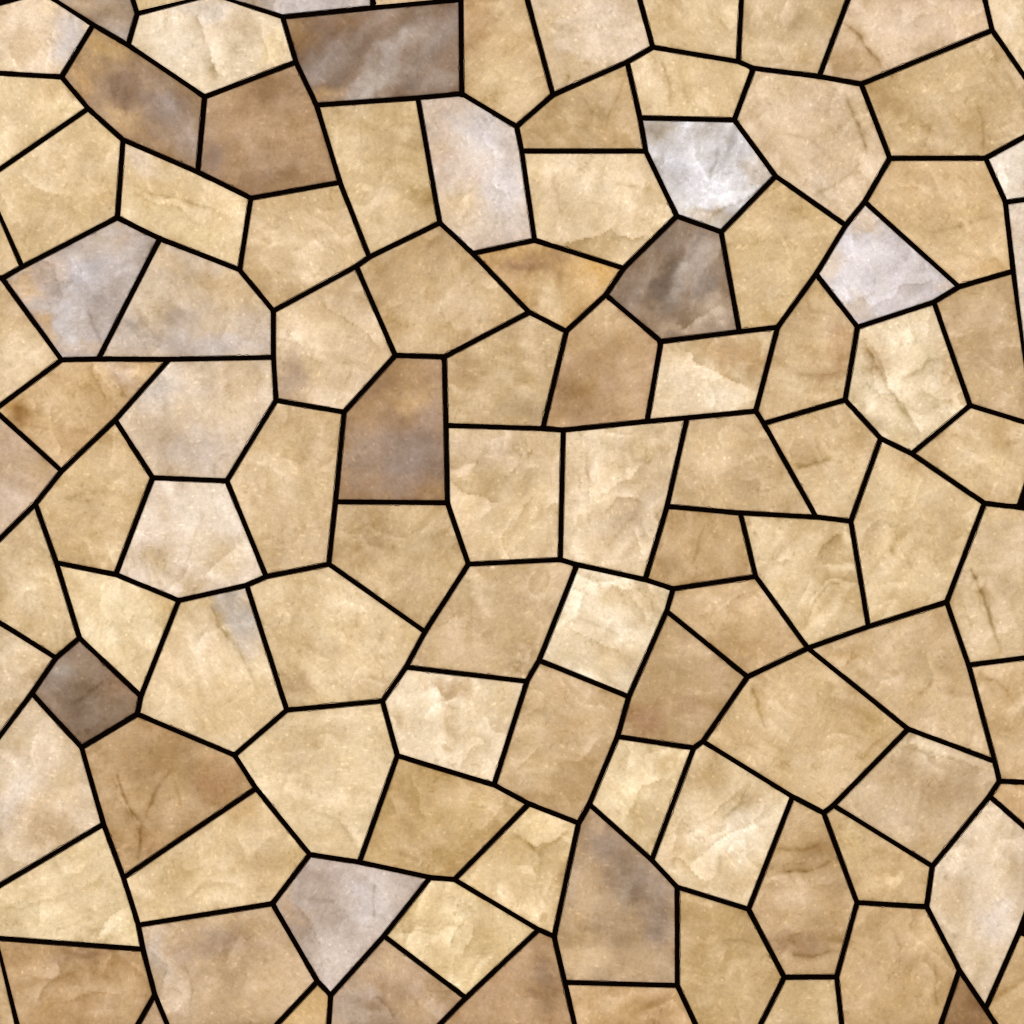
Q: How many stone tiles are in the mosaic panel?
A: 108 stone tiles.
